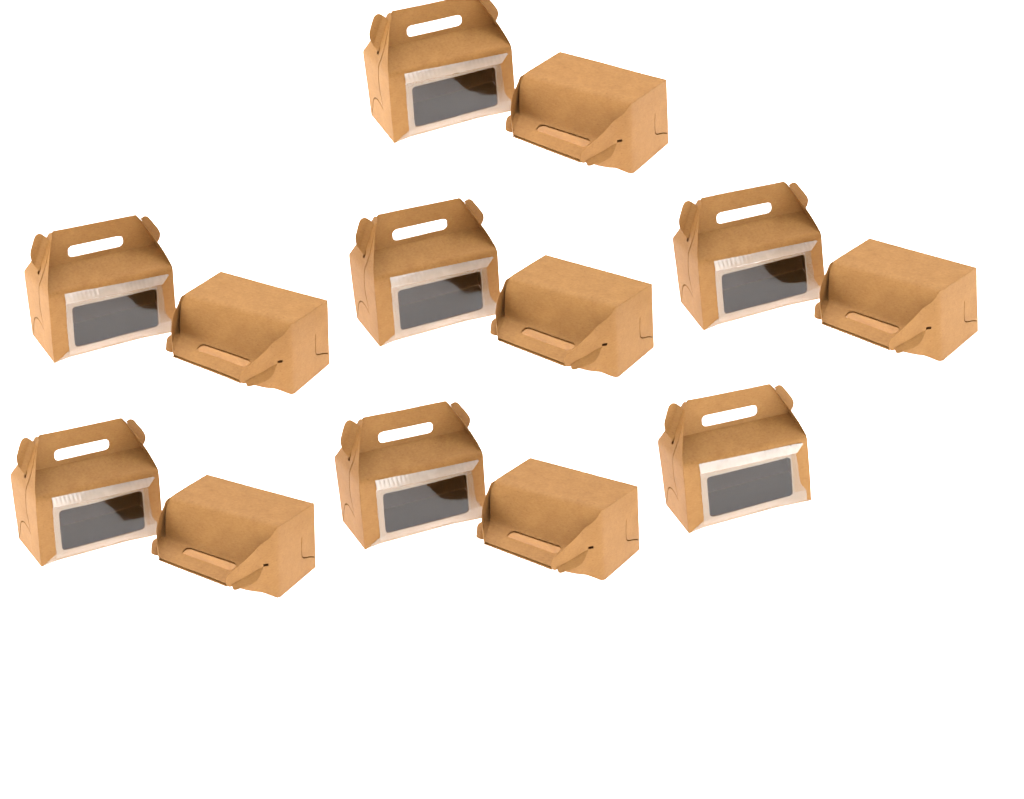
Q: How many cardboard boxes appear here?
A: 13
